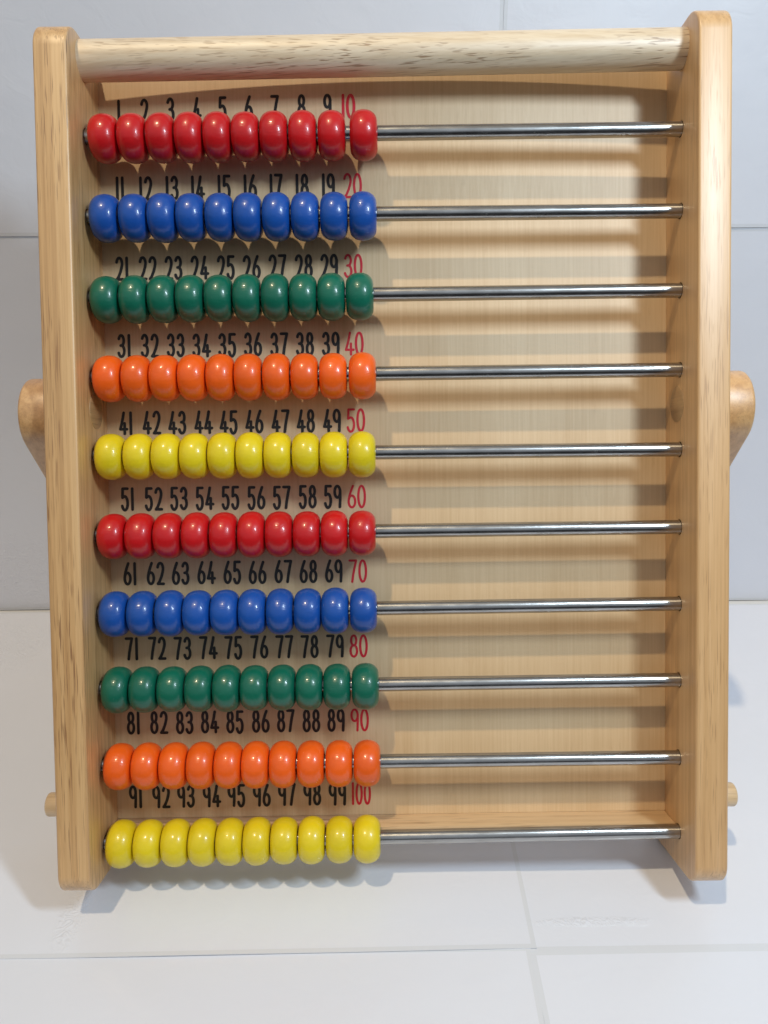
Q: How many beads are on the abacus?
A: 100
